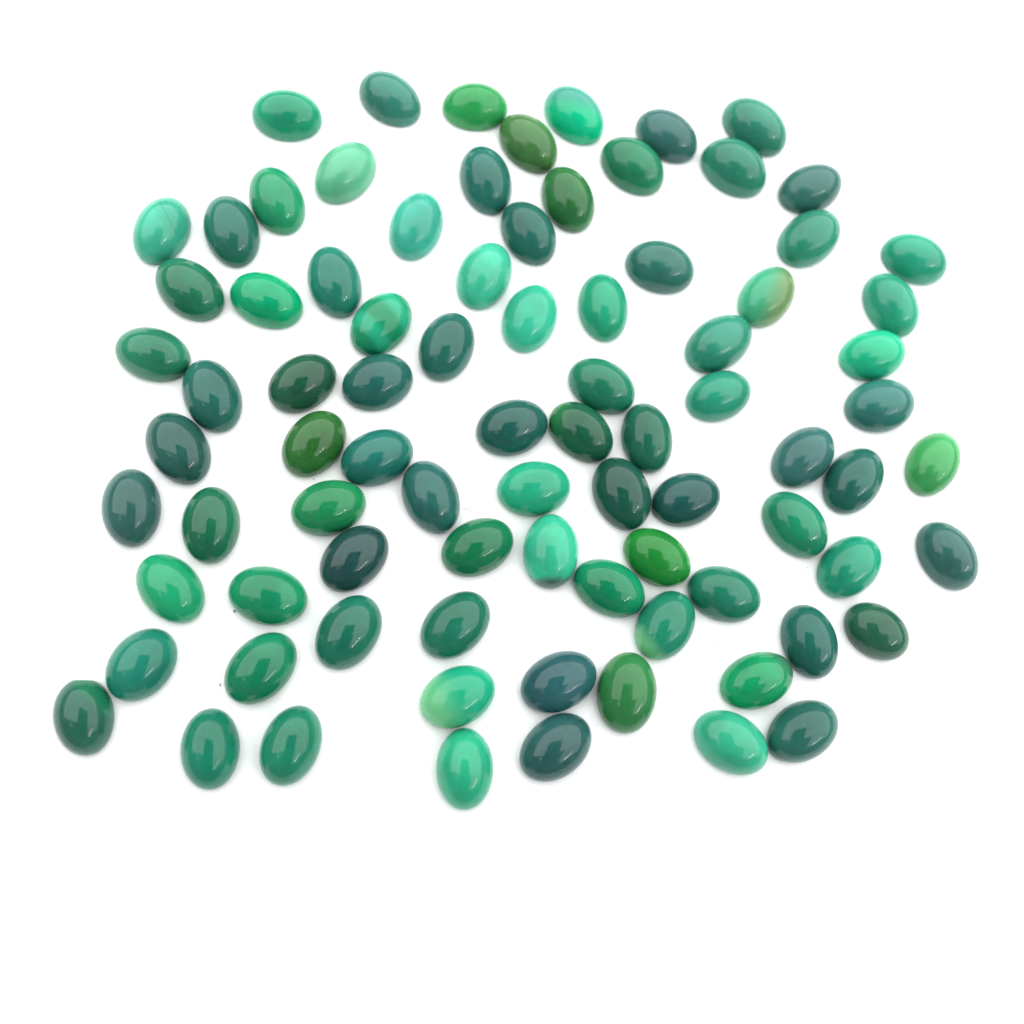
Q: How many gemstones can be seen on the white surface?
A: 85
